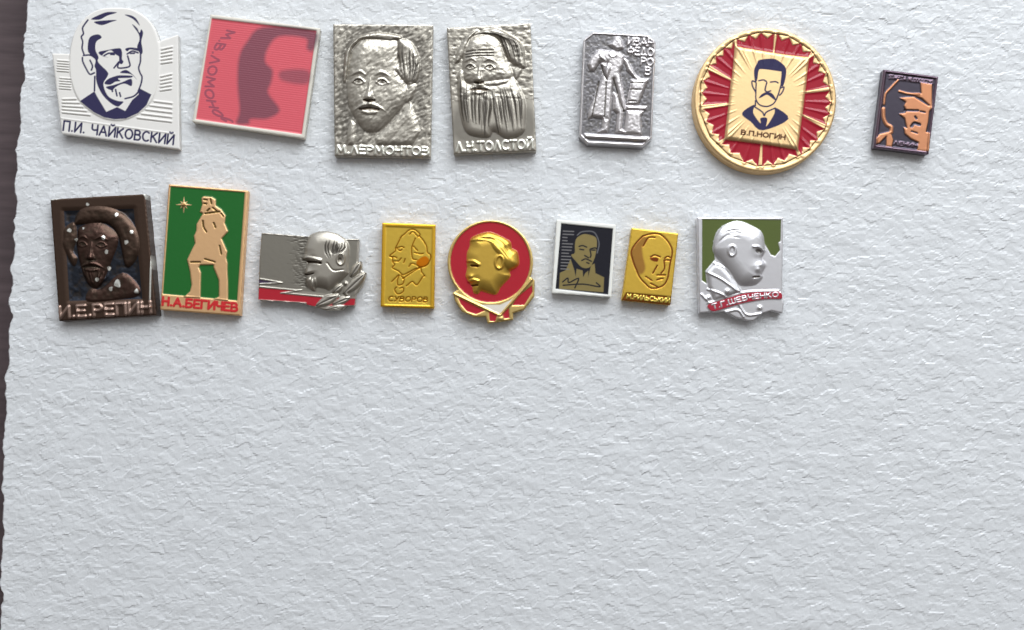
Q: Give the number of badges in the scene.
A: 15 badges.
